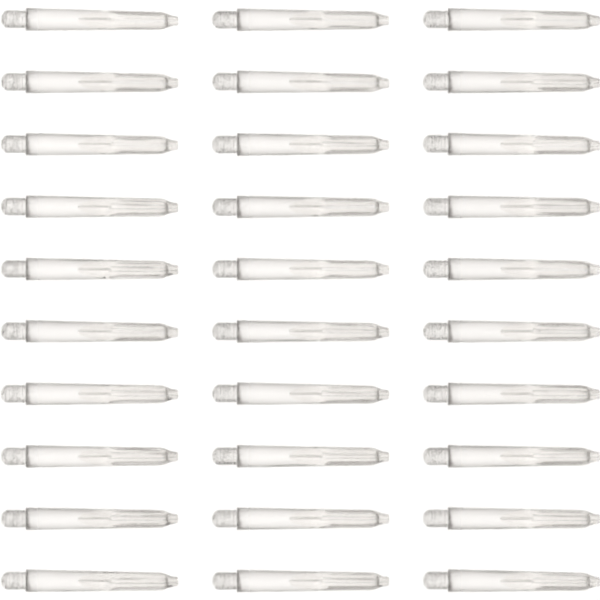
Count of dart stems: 30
